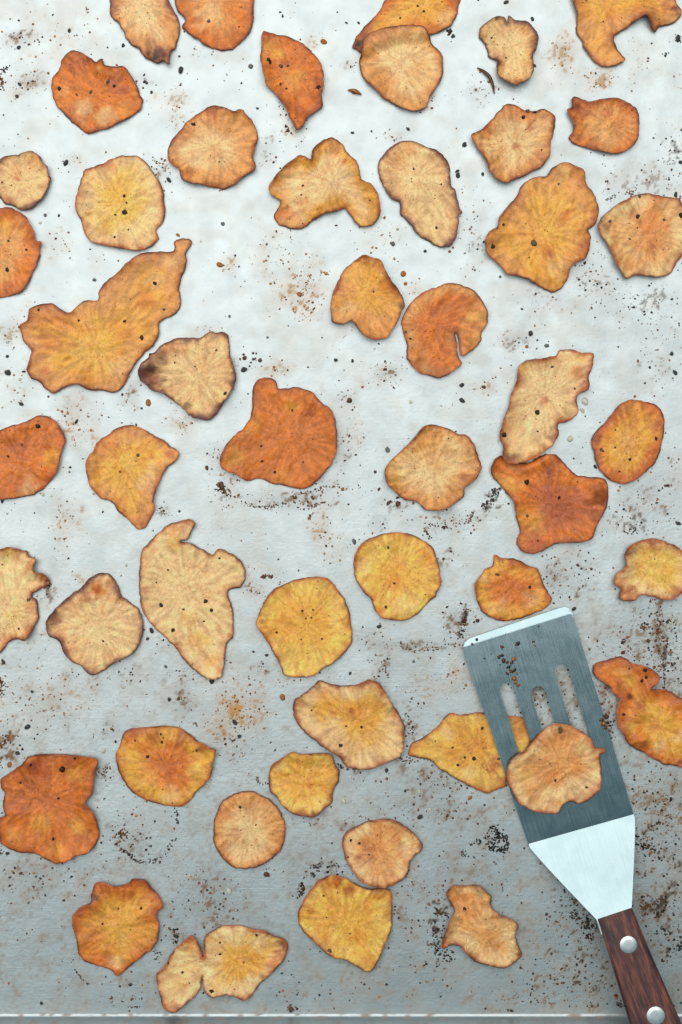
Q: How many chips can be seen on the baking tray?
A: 49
